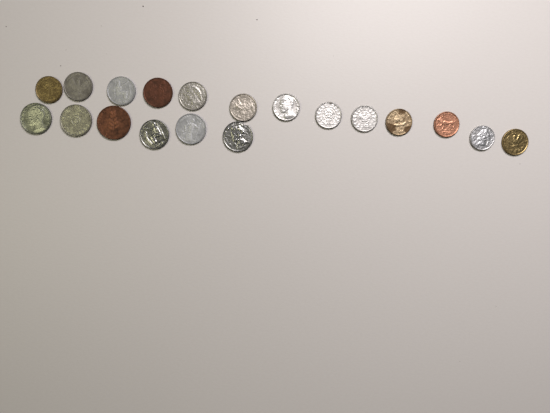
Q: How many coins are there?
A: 19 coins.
